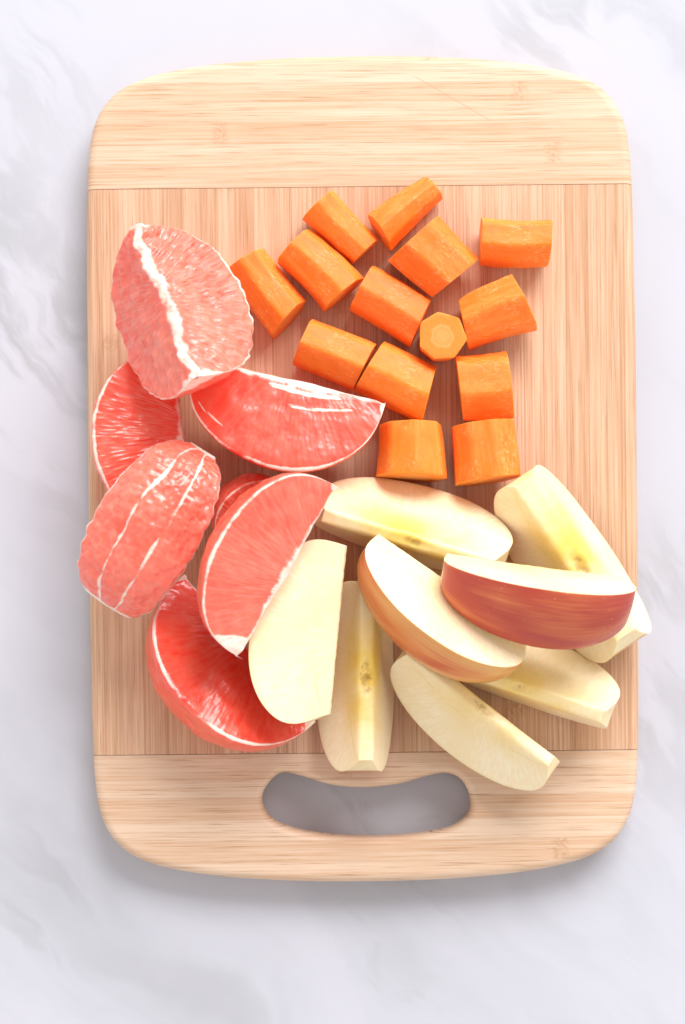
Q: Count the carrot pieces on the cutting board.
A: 14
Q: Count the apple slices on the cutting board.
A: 8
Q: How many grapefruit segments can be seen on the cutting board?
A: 7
